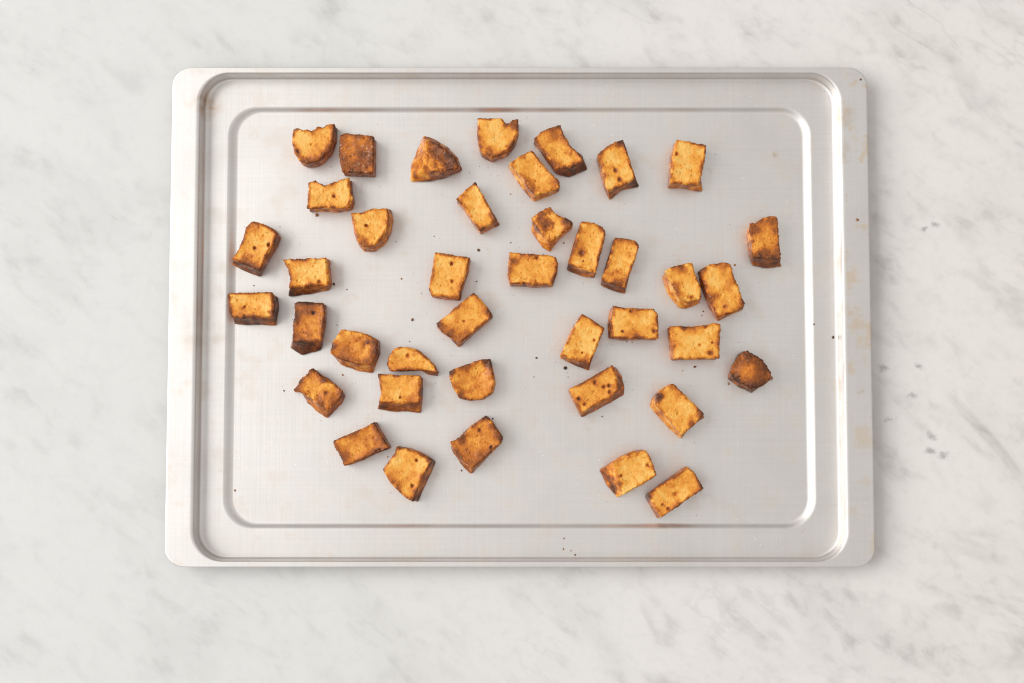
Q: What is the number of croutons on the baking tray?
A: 40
